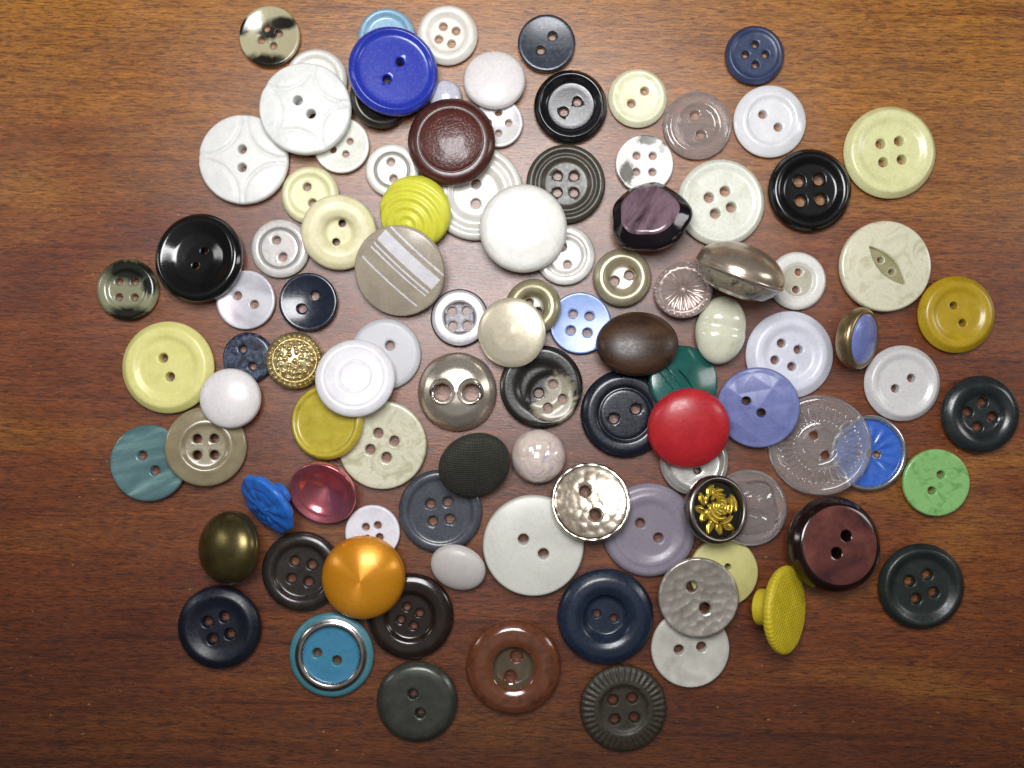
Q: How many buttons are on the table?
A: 102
